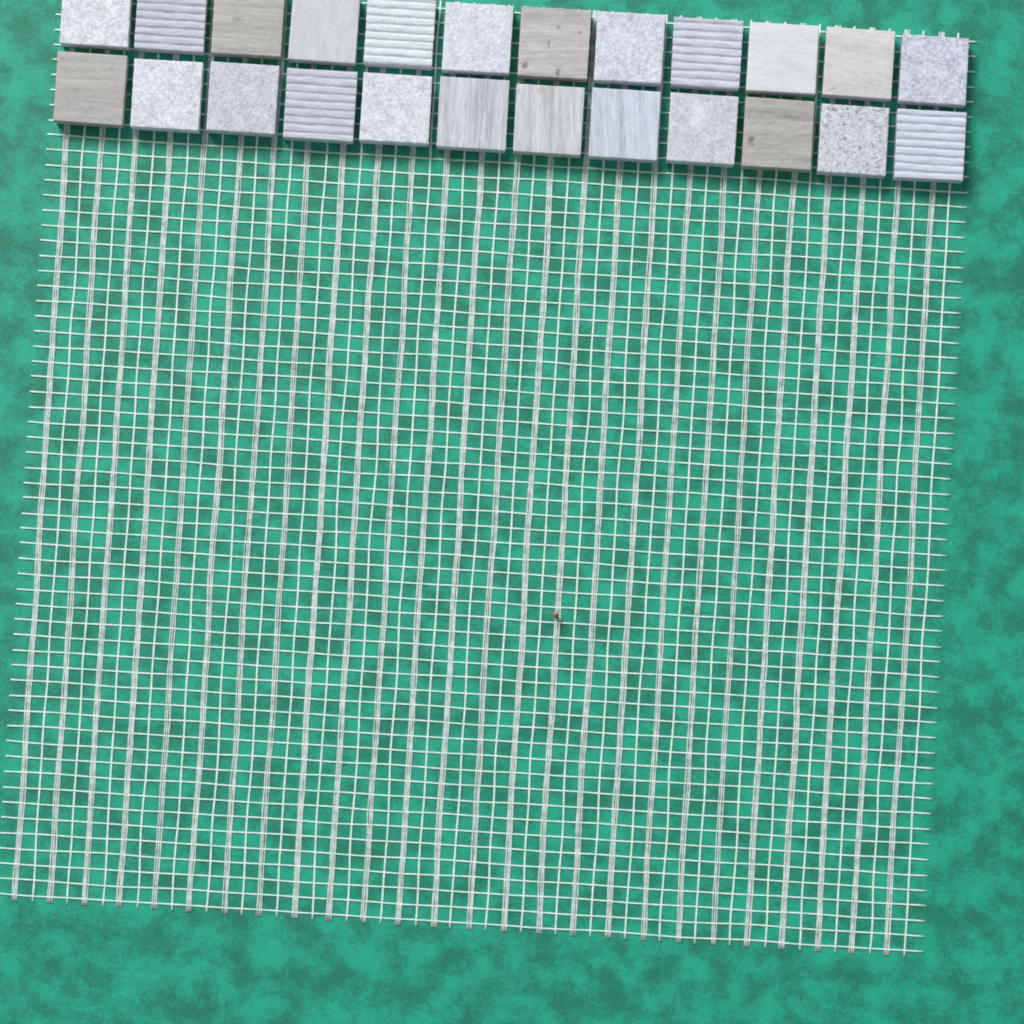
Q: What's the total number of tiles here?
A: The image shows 24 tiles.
